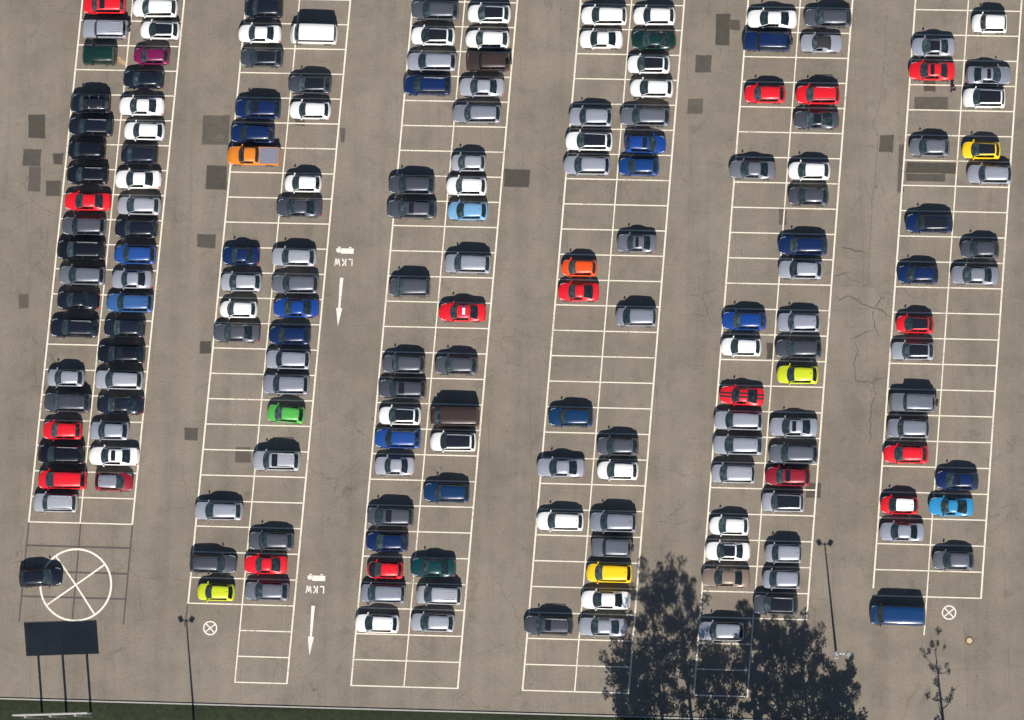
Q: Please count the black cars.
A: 16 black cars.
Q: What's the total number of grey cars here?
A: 81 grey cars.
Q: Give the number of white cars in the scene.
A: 34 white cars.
